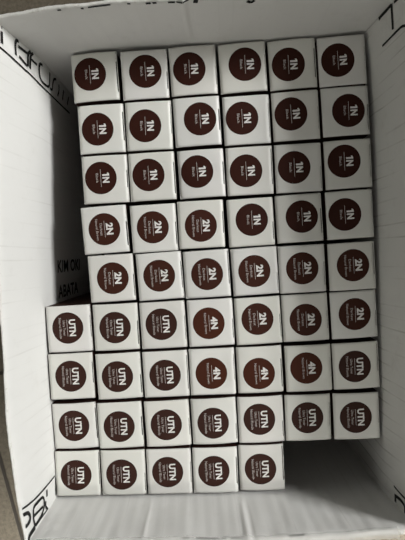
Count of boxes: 56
